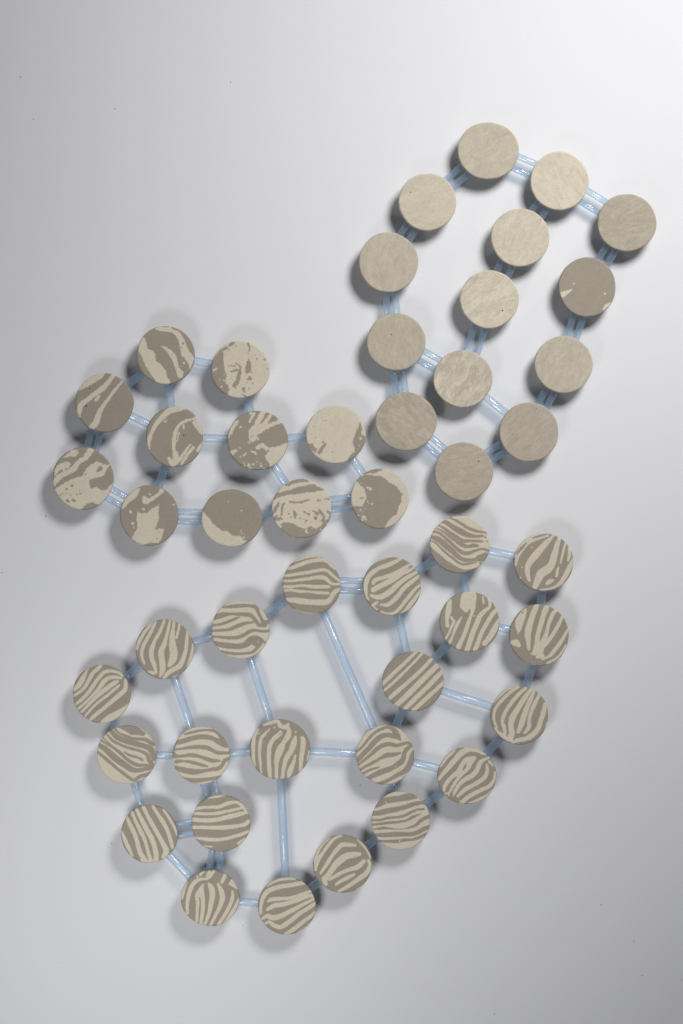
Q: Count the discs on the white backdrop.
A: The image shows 47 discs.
